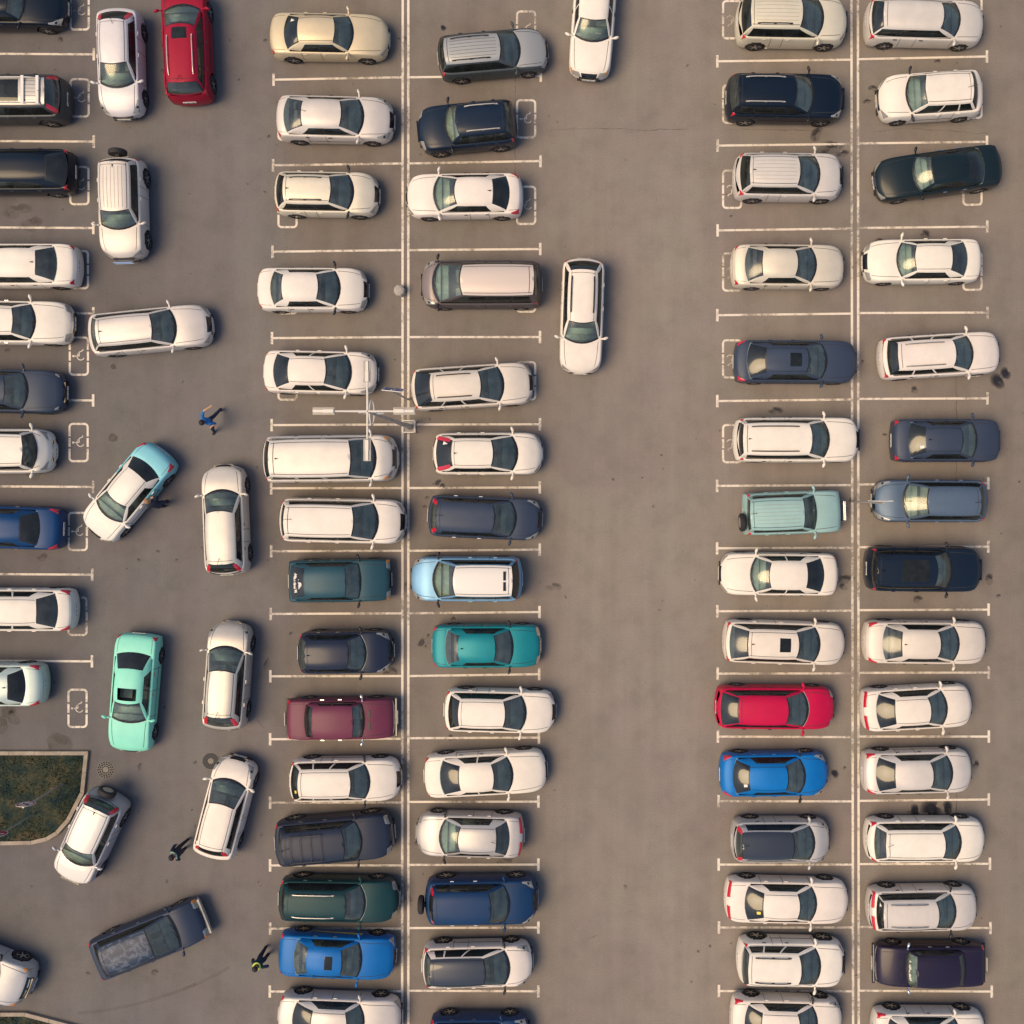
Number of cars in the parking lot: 84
